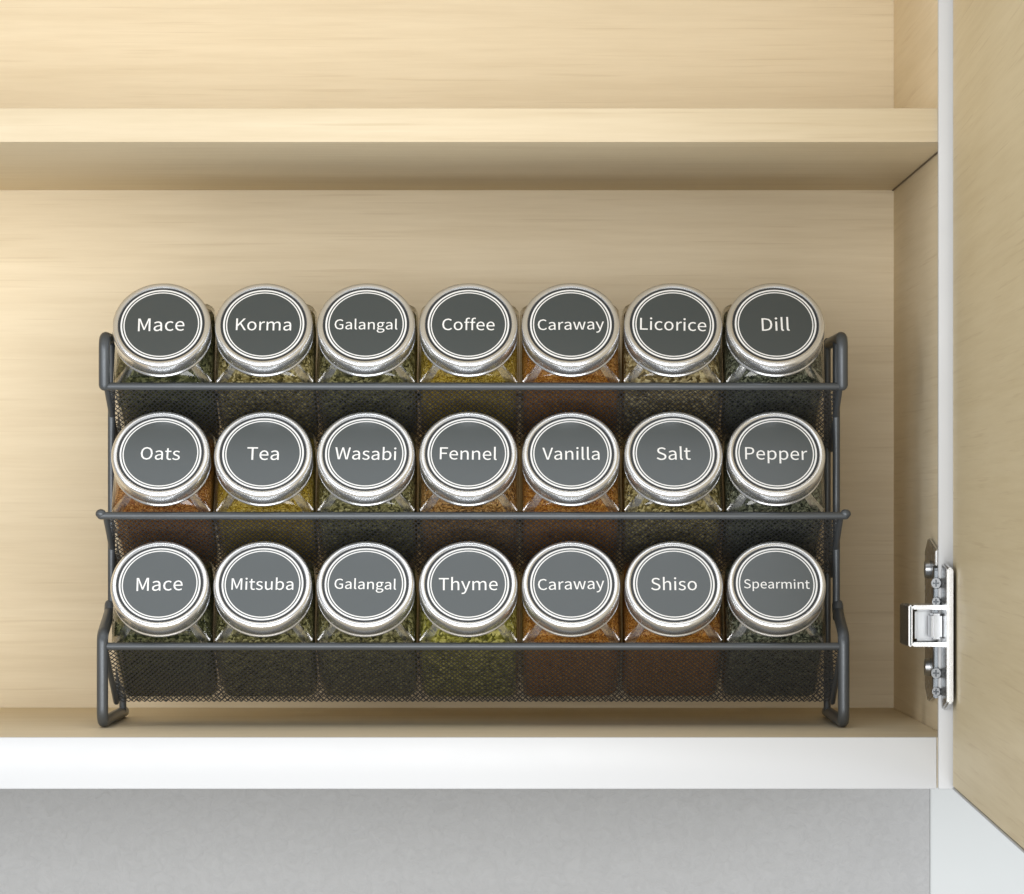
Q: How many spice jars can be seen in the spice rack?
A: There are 21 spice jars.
